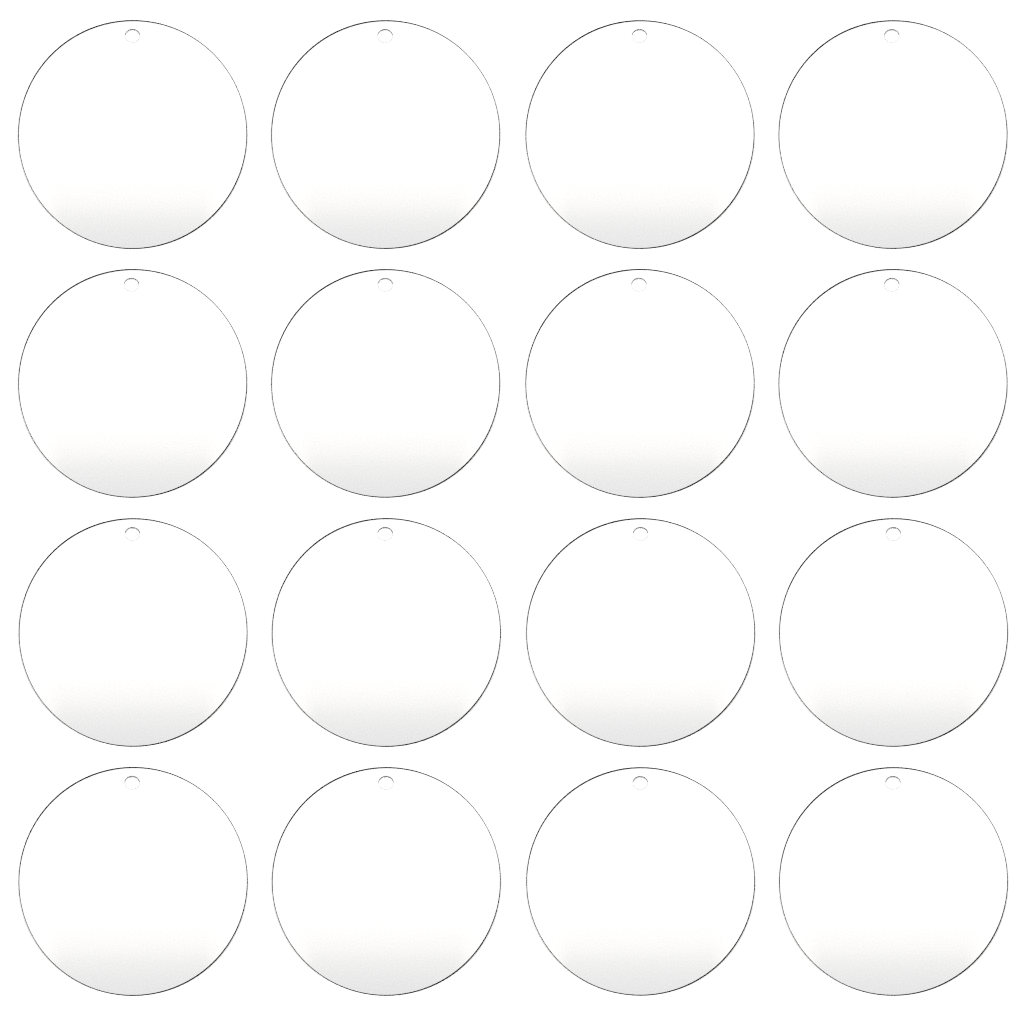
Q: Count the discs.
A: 16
